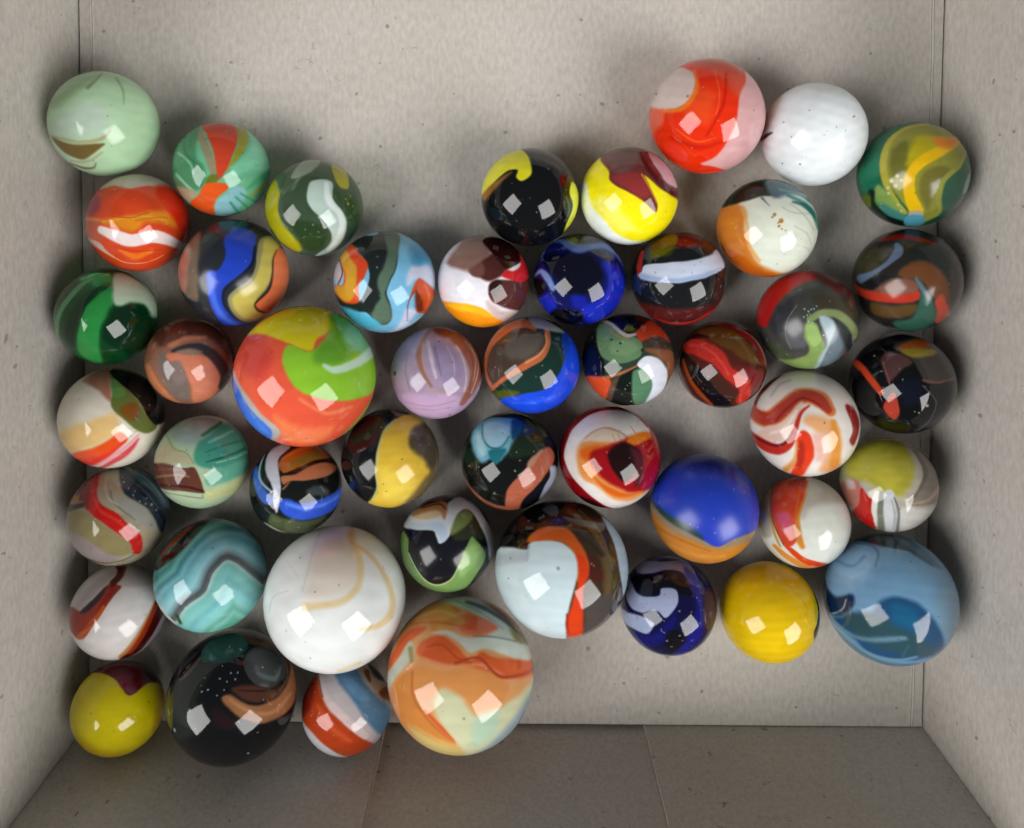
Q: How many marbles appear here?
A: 48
